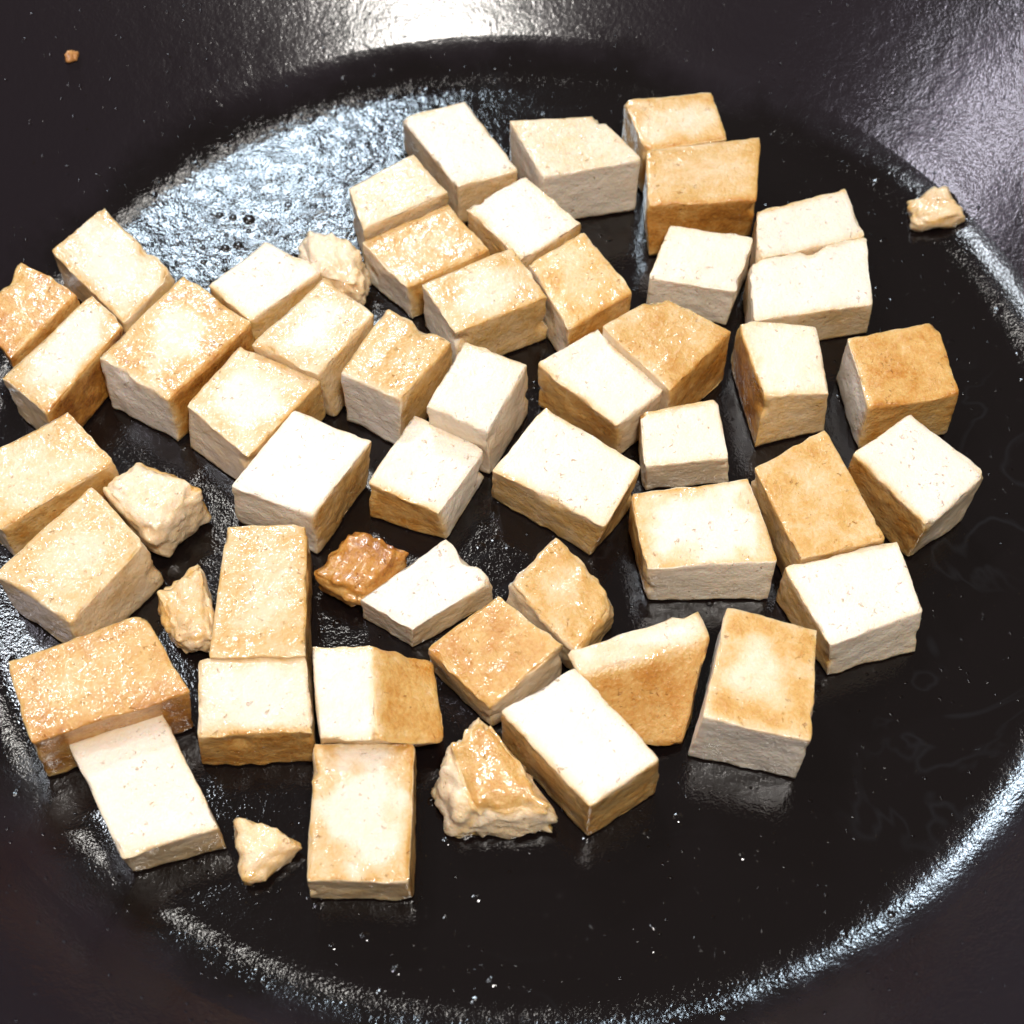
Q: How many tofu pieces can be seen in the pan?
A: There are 54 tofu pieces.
